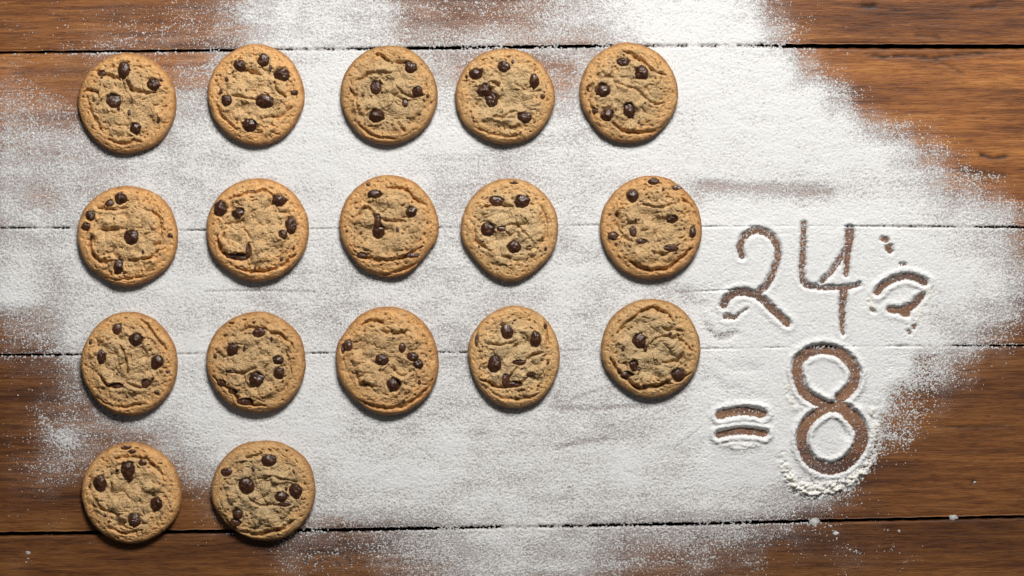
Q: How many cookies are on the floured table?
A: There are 17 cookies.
